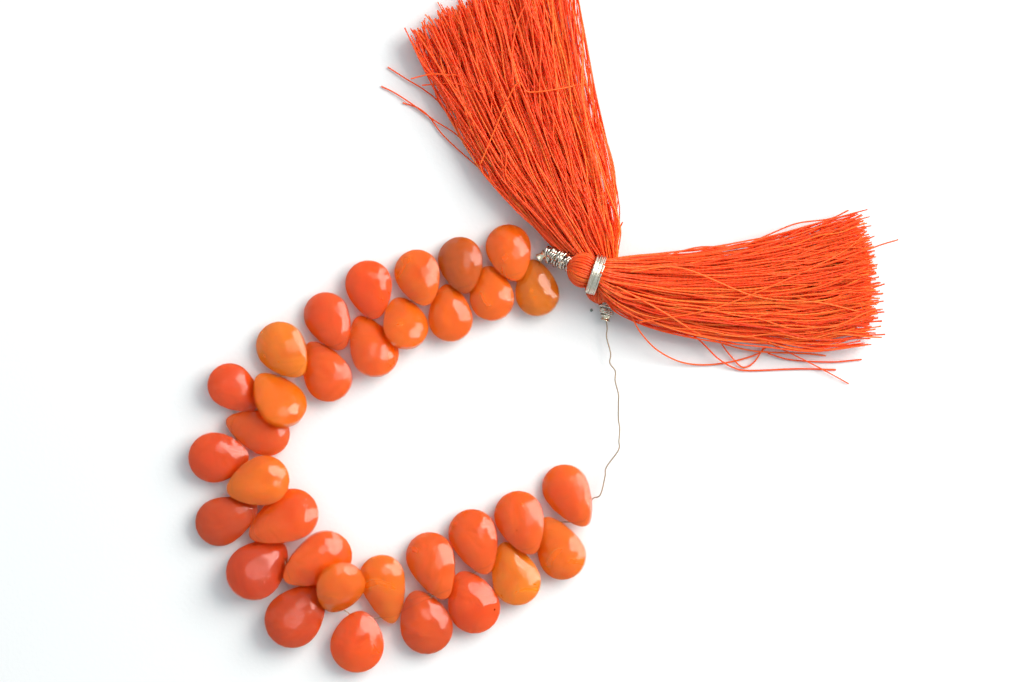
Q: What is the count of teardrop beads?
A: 33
